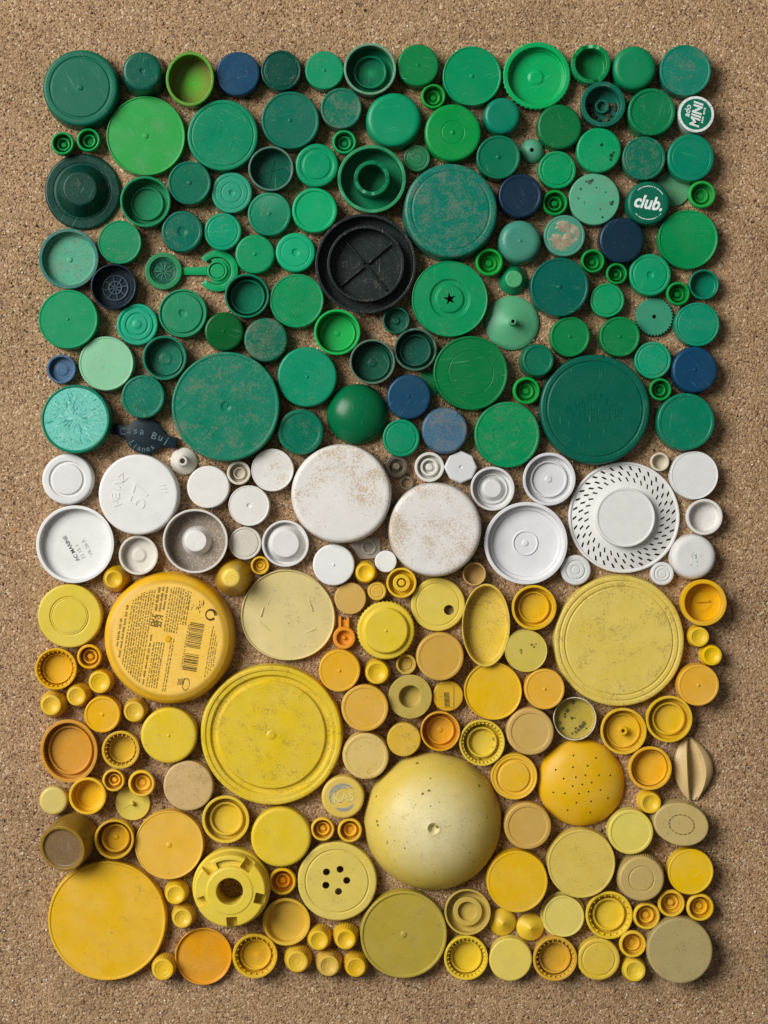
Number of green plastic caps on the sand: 102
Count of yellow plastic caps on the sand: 105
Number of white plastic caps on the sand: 28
